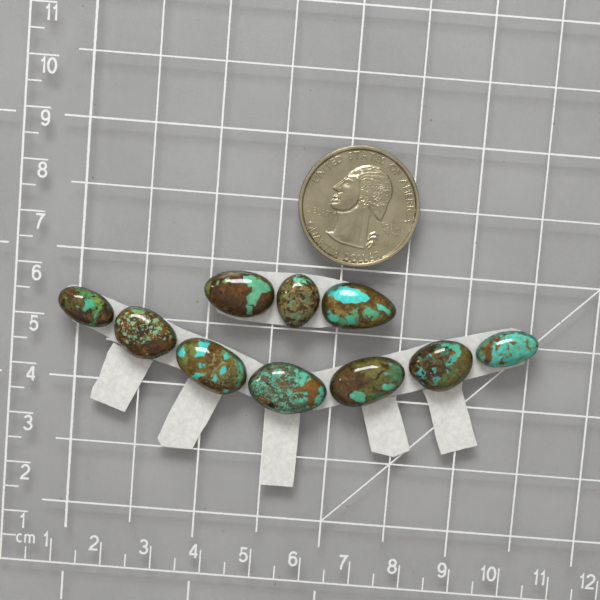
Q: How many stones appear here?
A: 10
